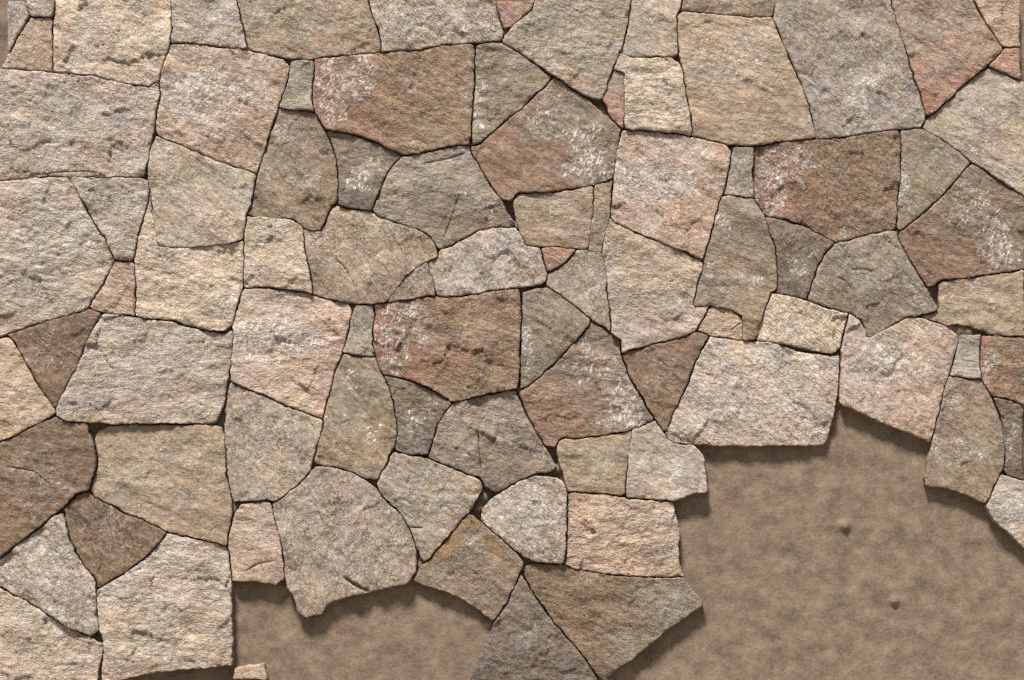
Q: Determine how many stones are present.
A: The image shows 90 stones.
